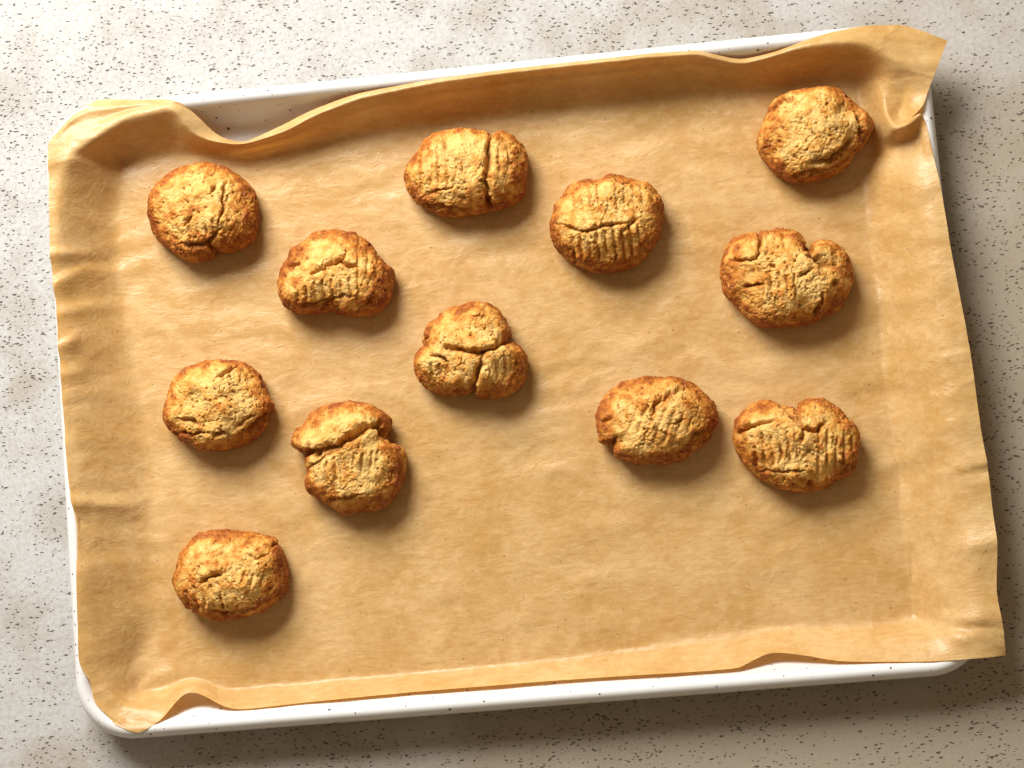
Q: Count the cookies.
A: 12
